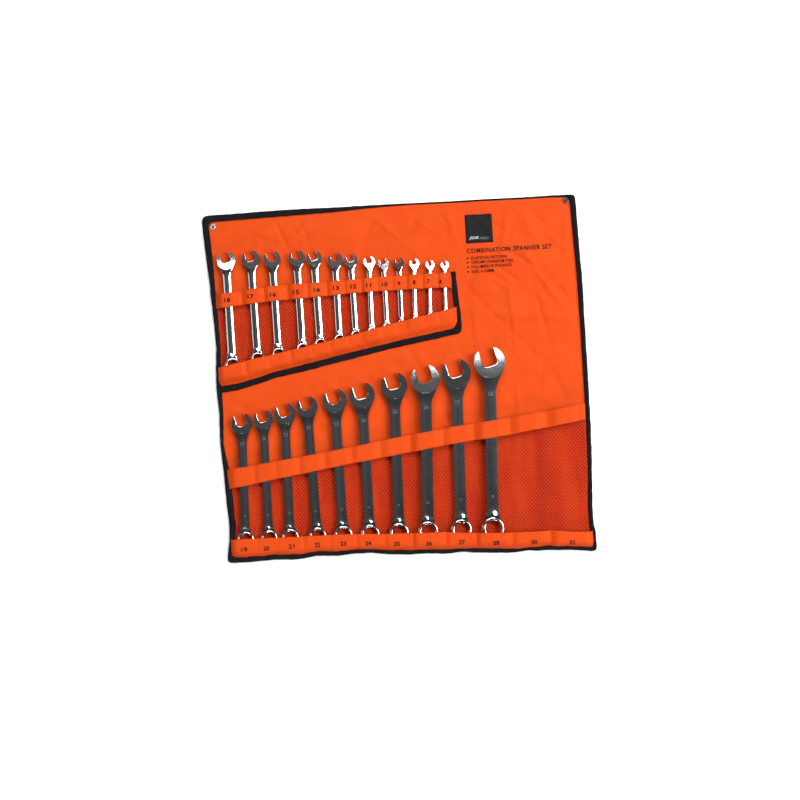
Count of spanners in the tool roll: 23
